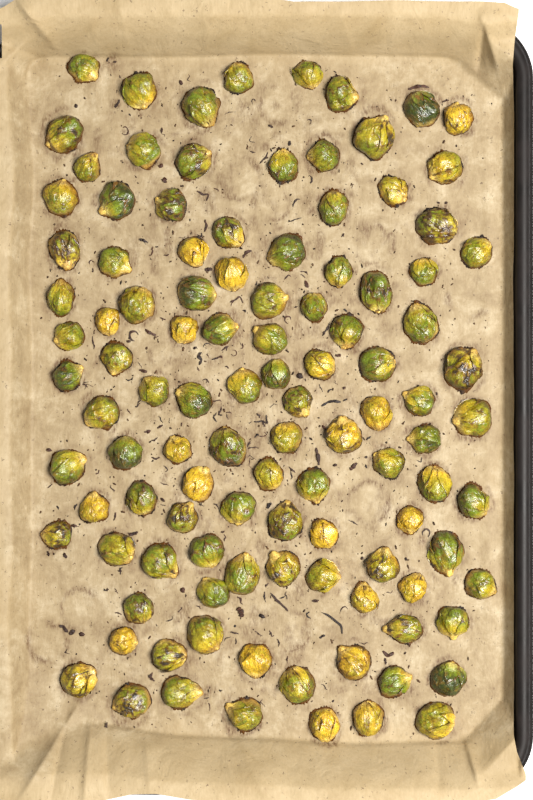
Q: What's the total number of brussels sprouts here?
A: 109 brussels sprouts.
